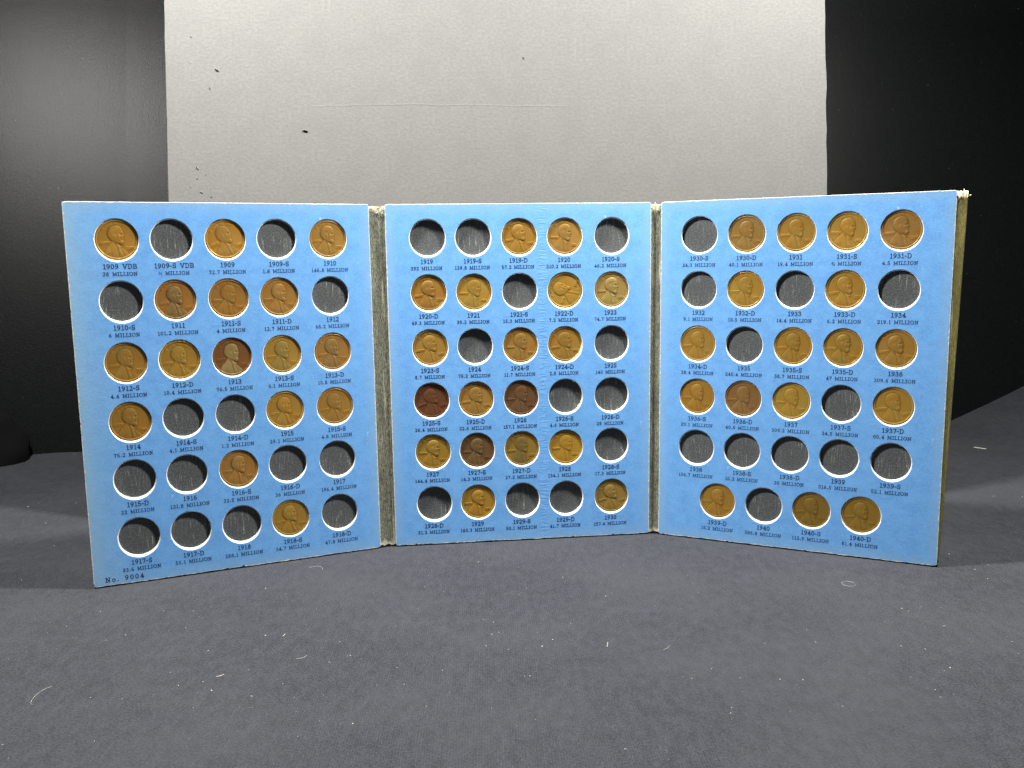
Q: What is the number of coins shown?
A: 51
